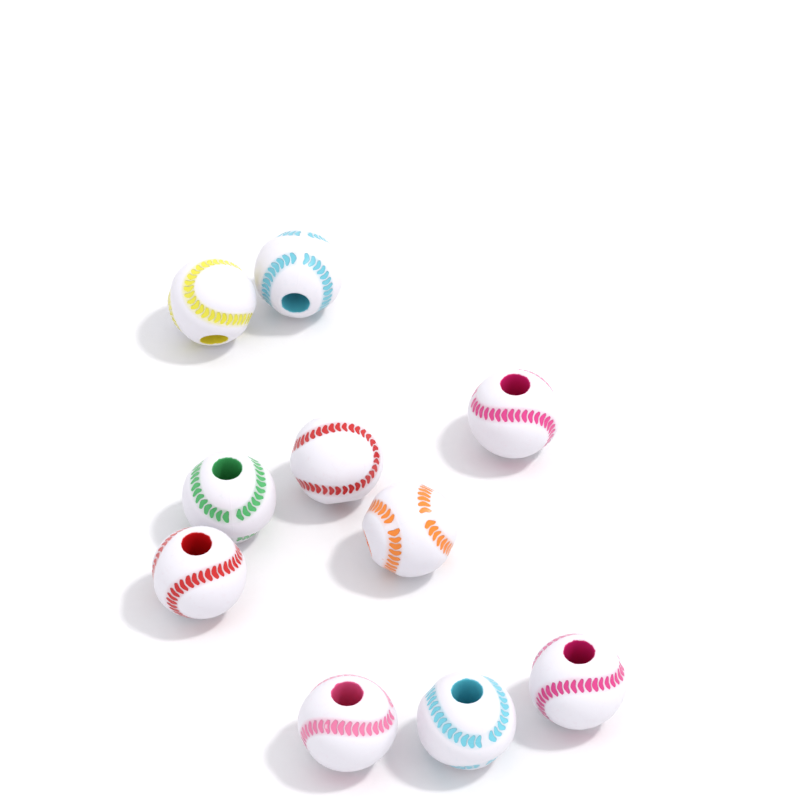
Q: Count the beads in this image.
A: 10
